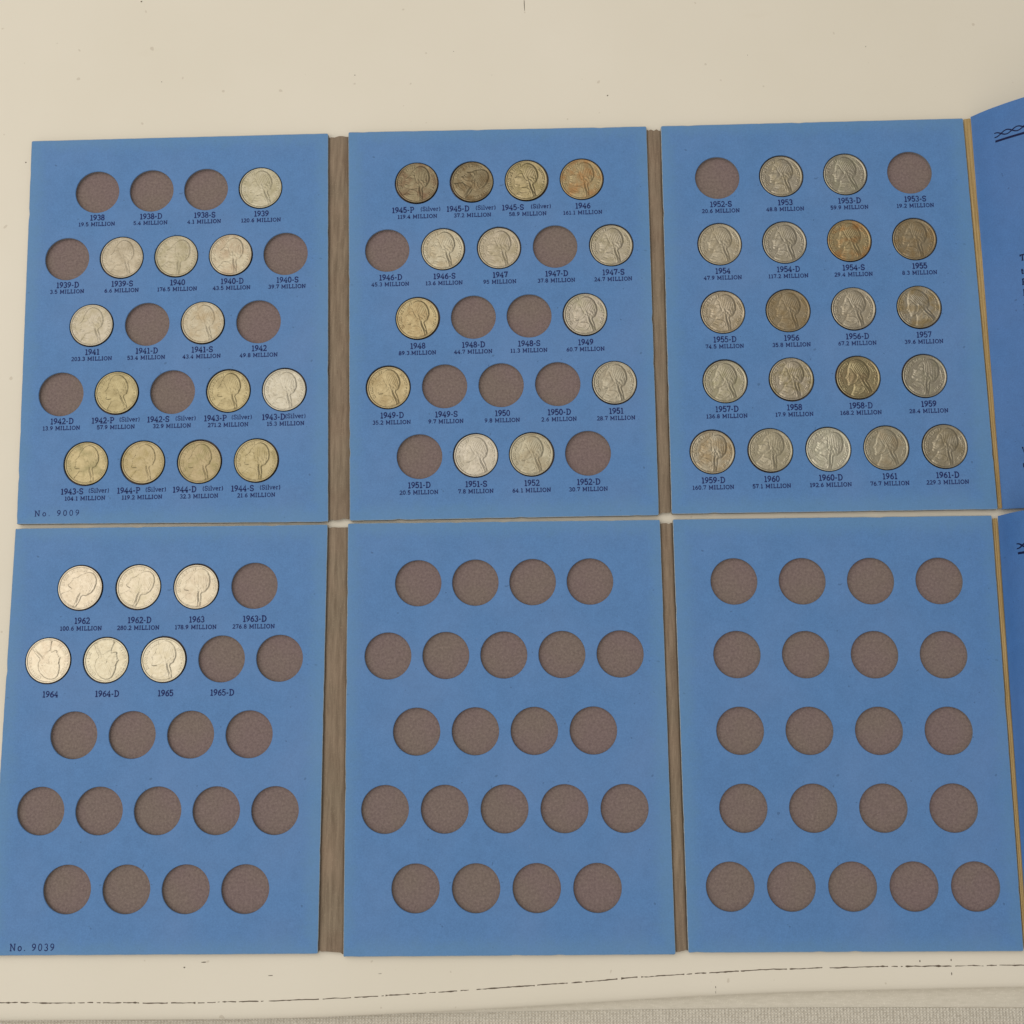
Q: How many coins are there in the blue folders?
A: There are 51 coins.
